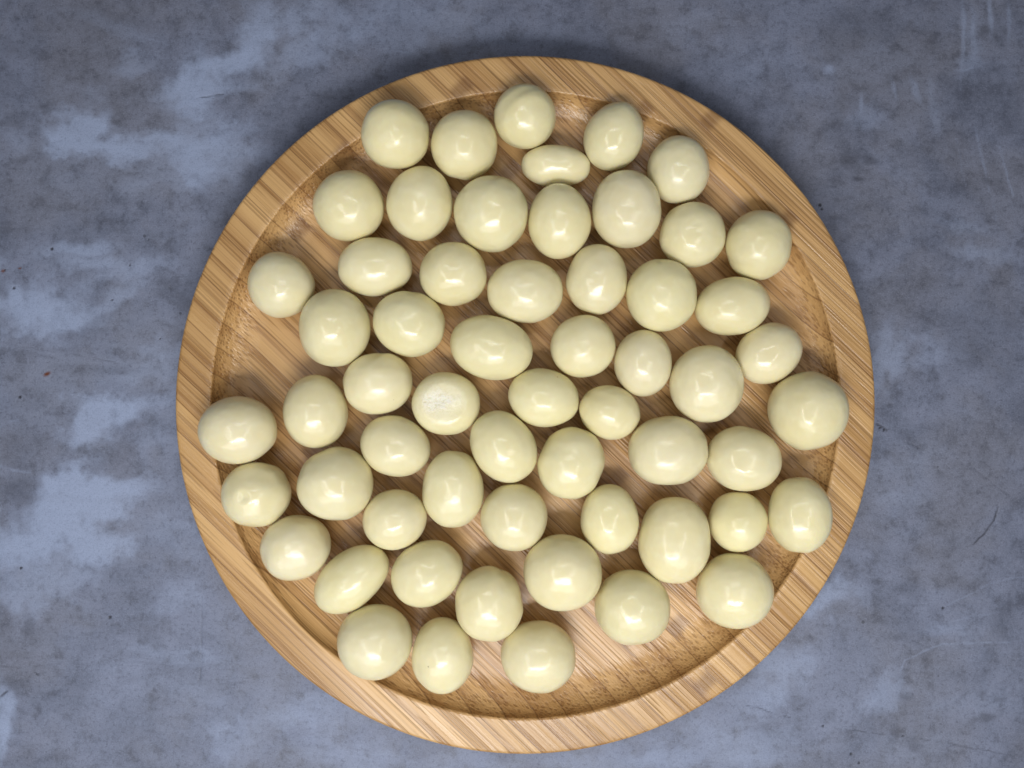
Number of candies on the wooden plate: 58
